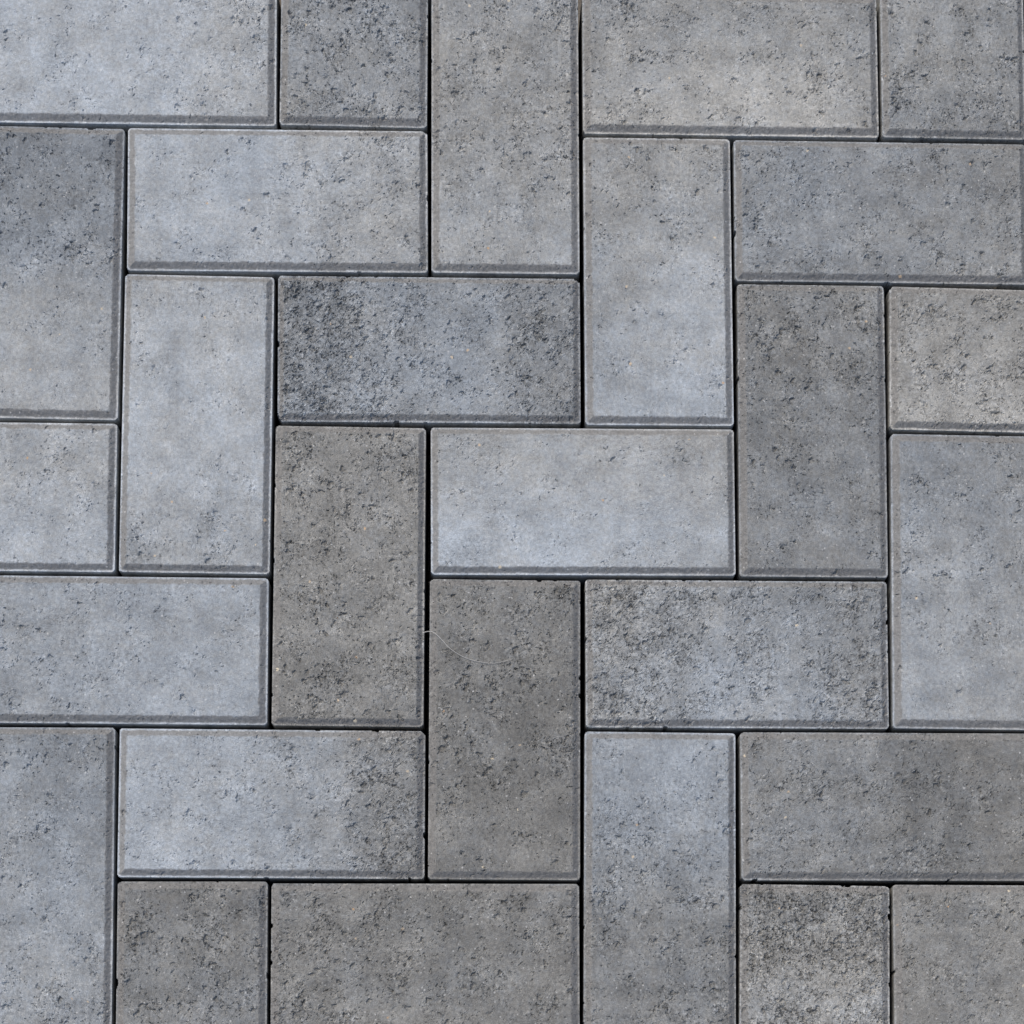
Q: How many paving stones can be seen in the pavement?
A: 28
